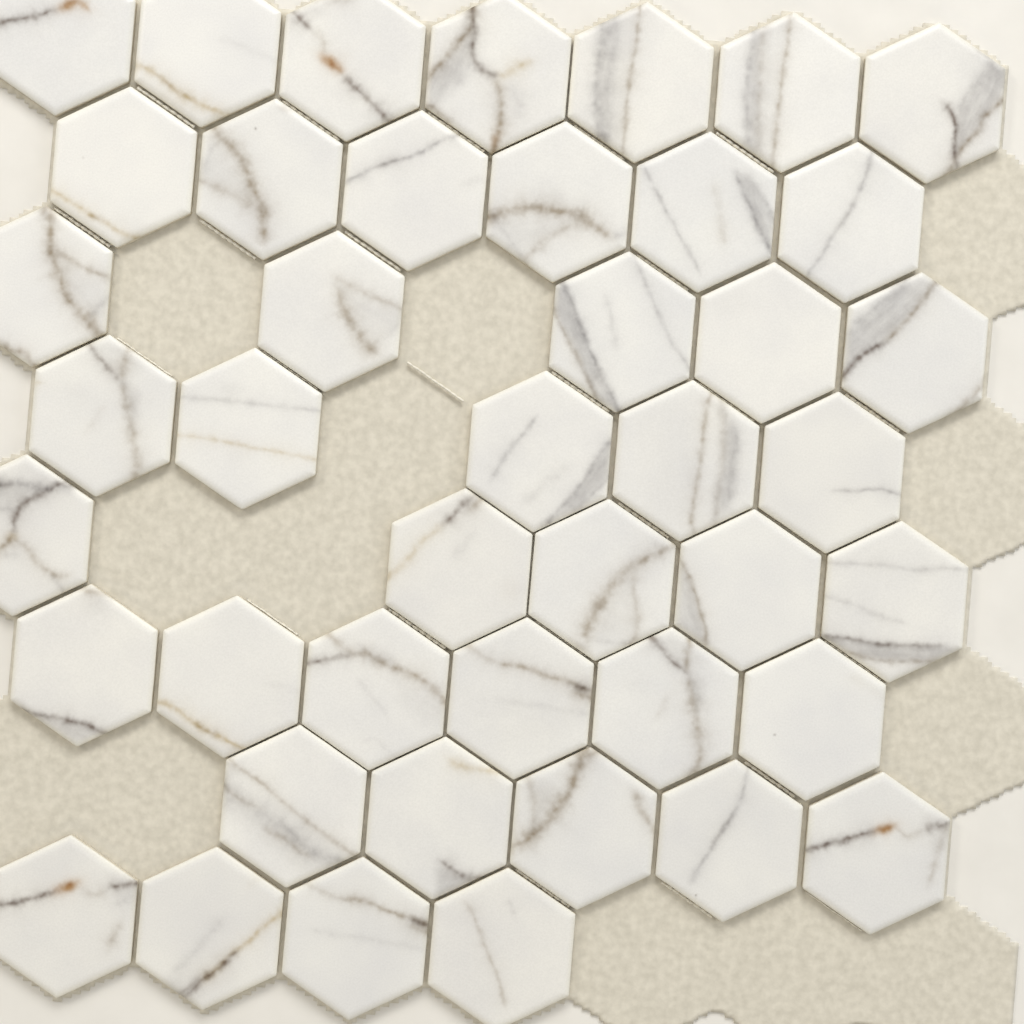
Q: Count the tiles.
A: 43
